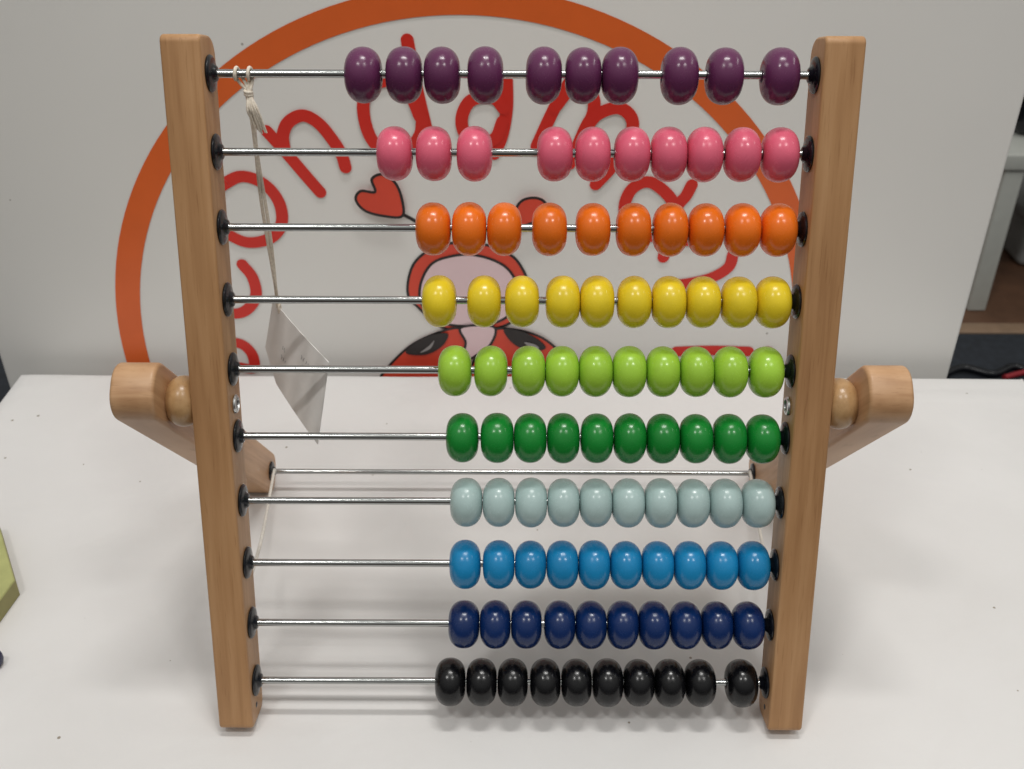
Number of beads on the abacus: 100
